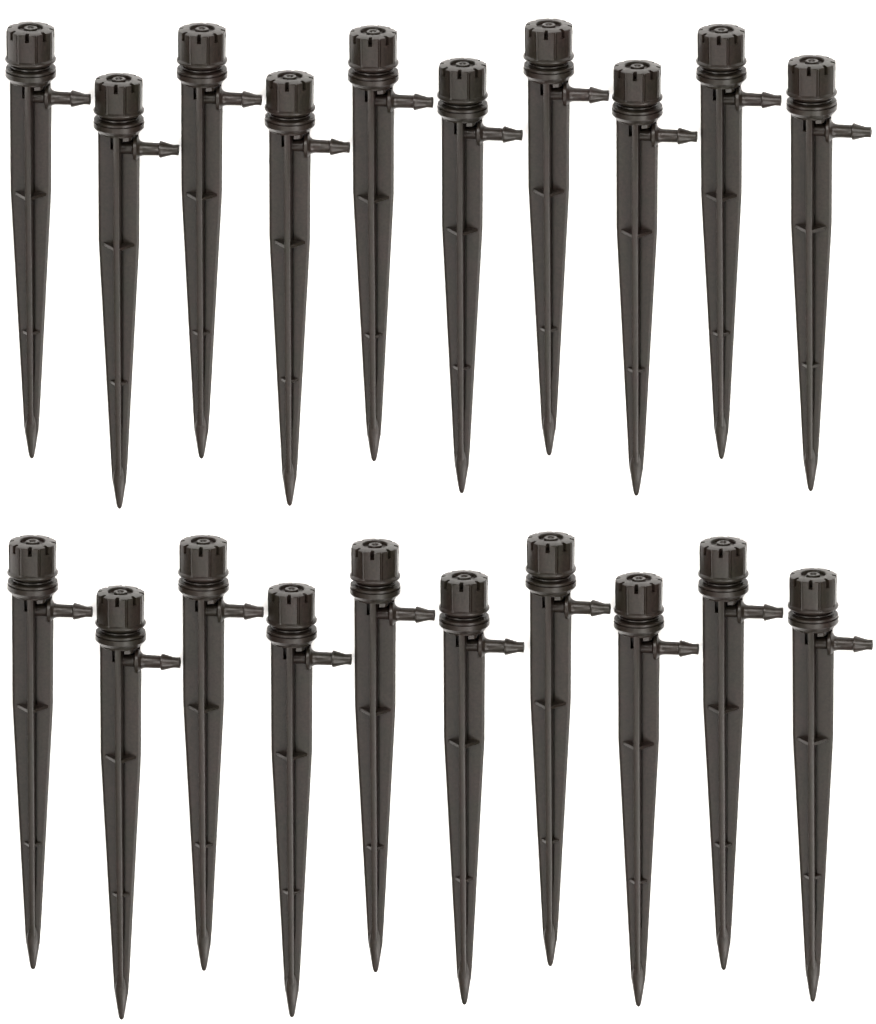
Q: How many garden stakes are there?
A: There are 20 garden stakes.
